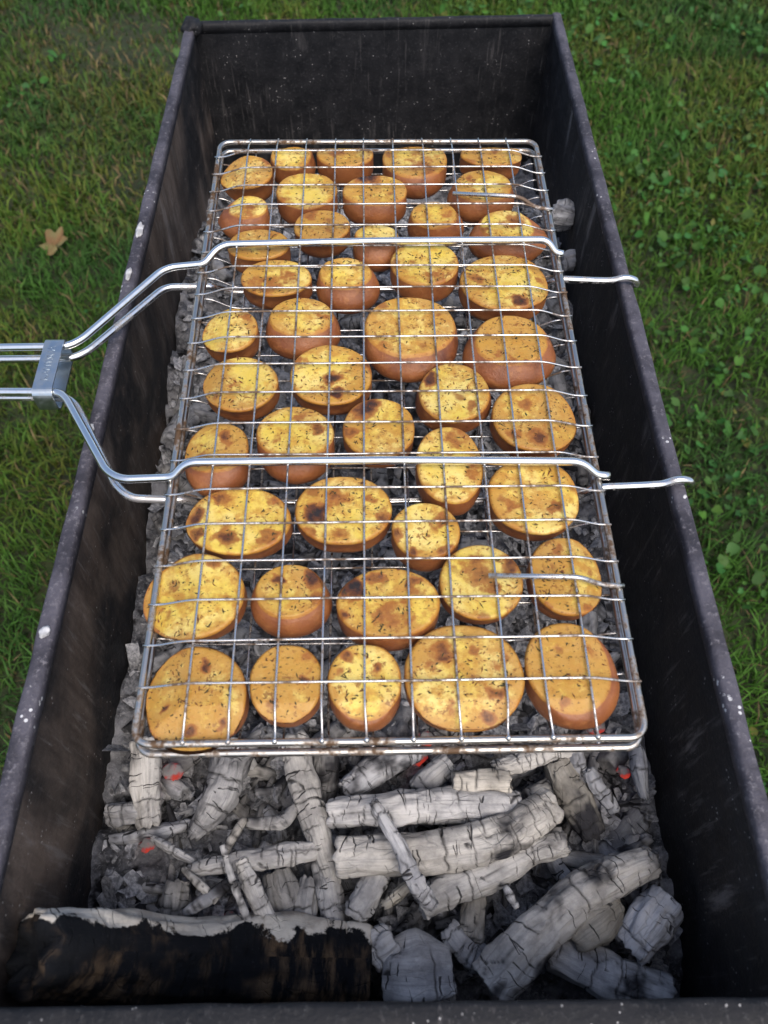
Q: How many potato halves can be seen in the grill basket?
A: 44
